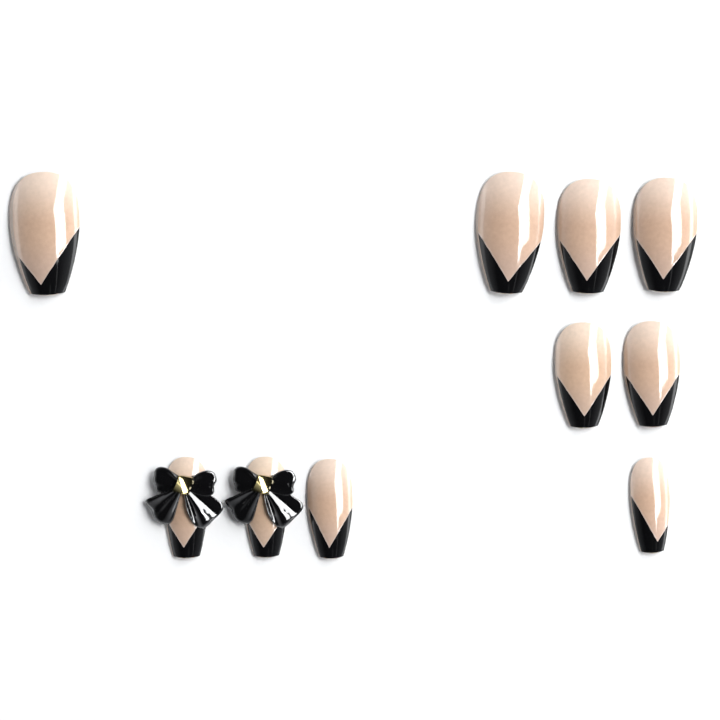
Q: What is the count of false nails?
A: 10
